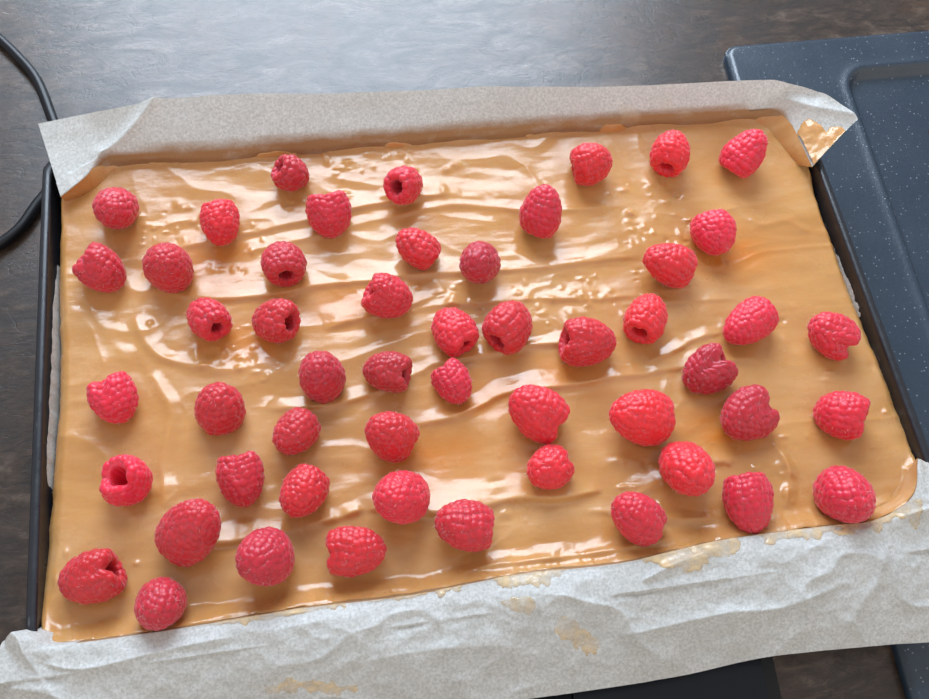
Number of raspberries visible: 52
